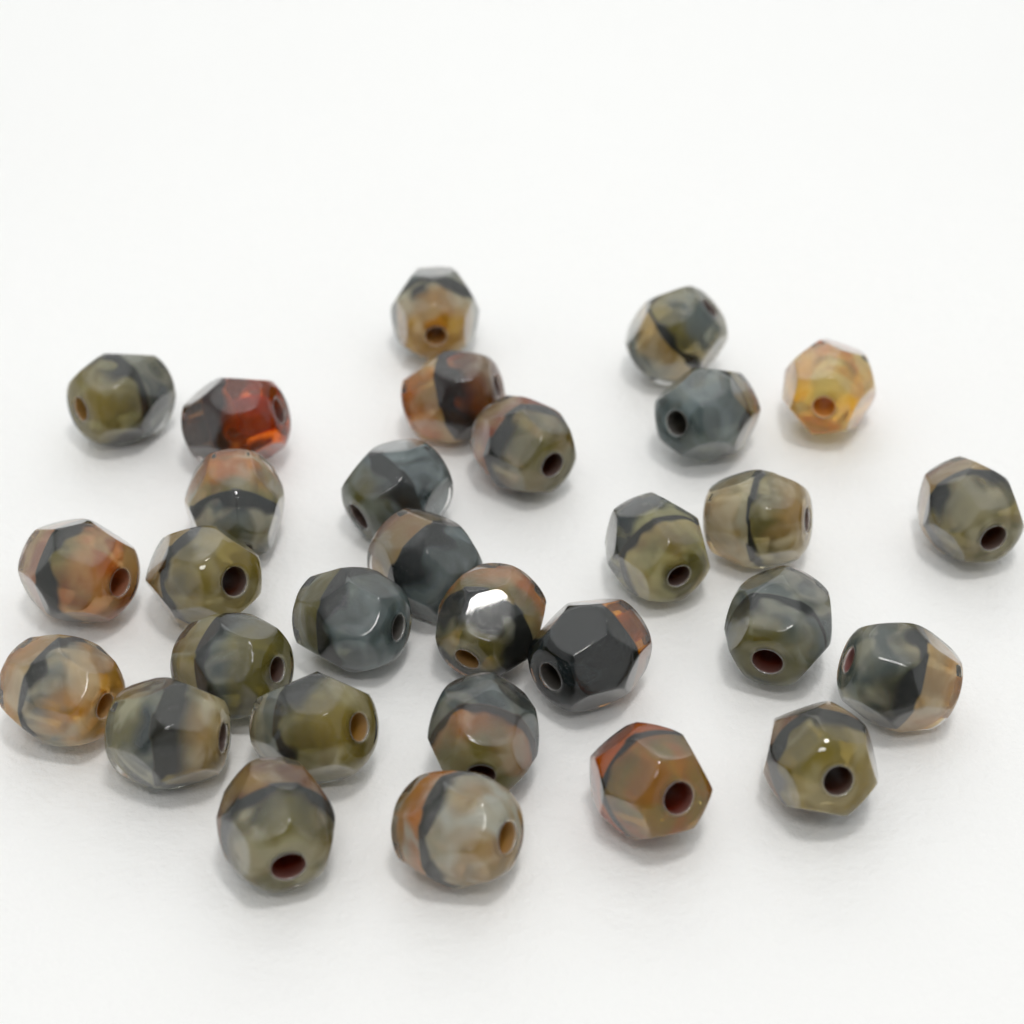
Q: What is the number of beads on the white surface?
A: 30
